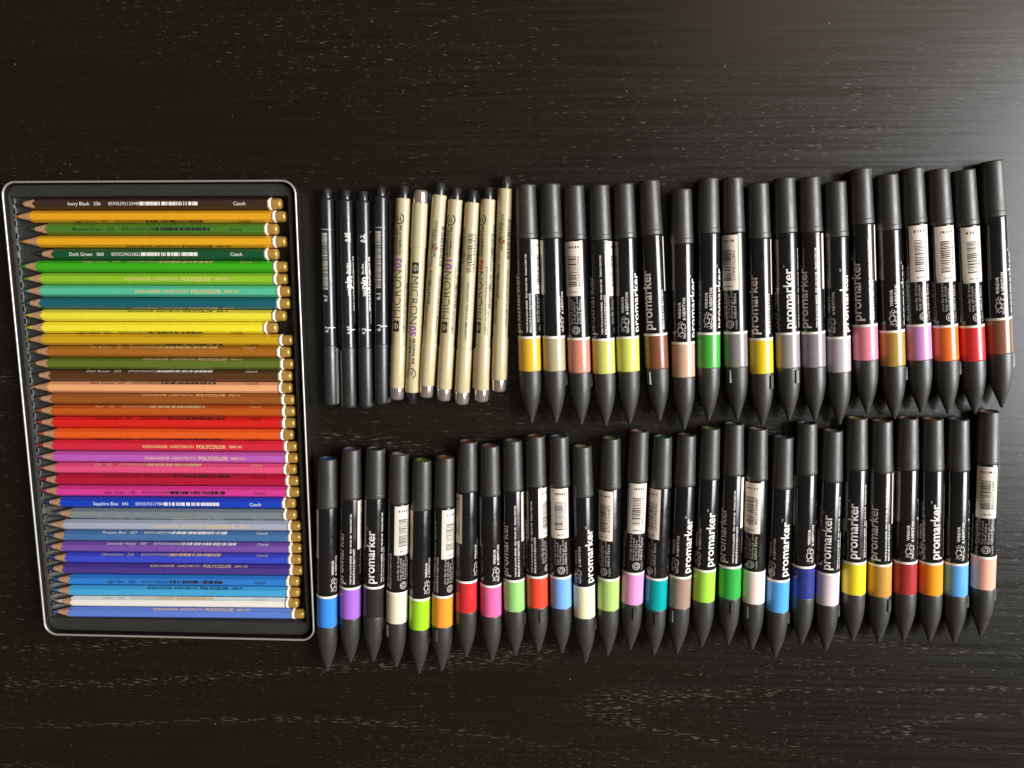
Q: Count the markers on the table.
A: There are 47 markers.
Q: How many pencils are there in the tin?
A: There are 36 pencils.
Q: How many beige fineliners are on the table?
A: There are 7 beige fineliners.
